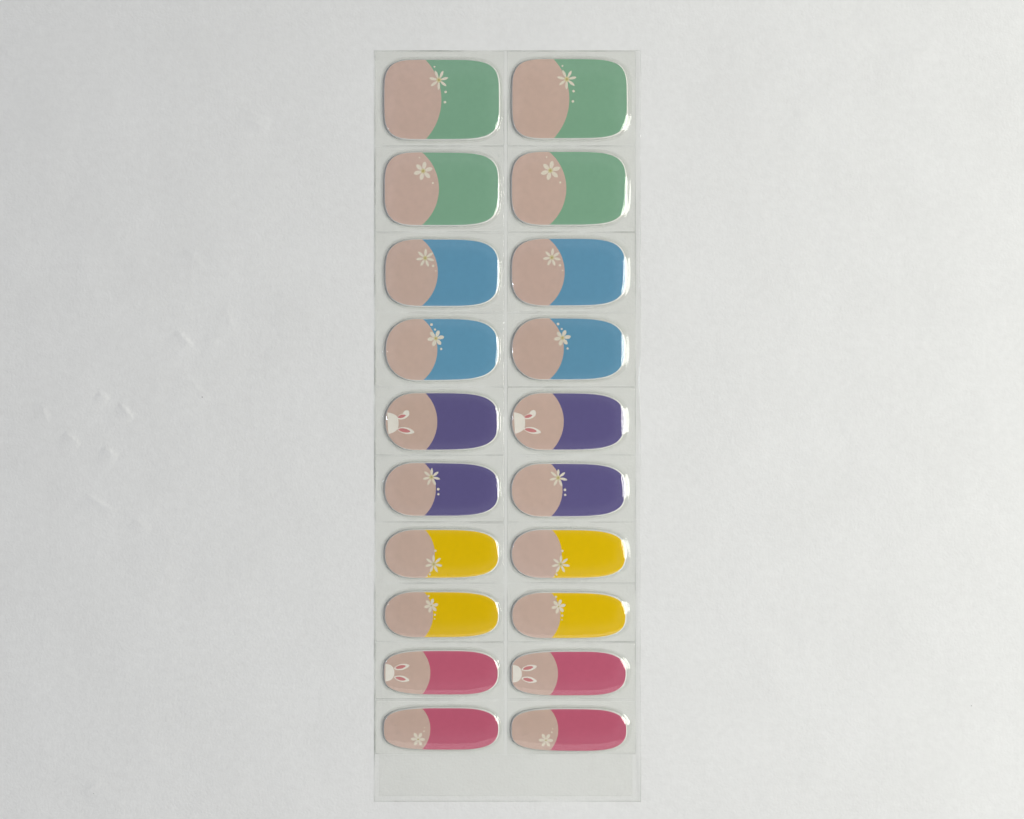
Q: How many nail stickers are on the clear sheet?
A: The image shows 20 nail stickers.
